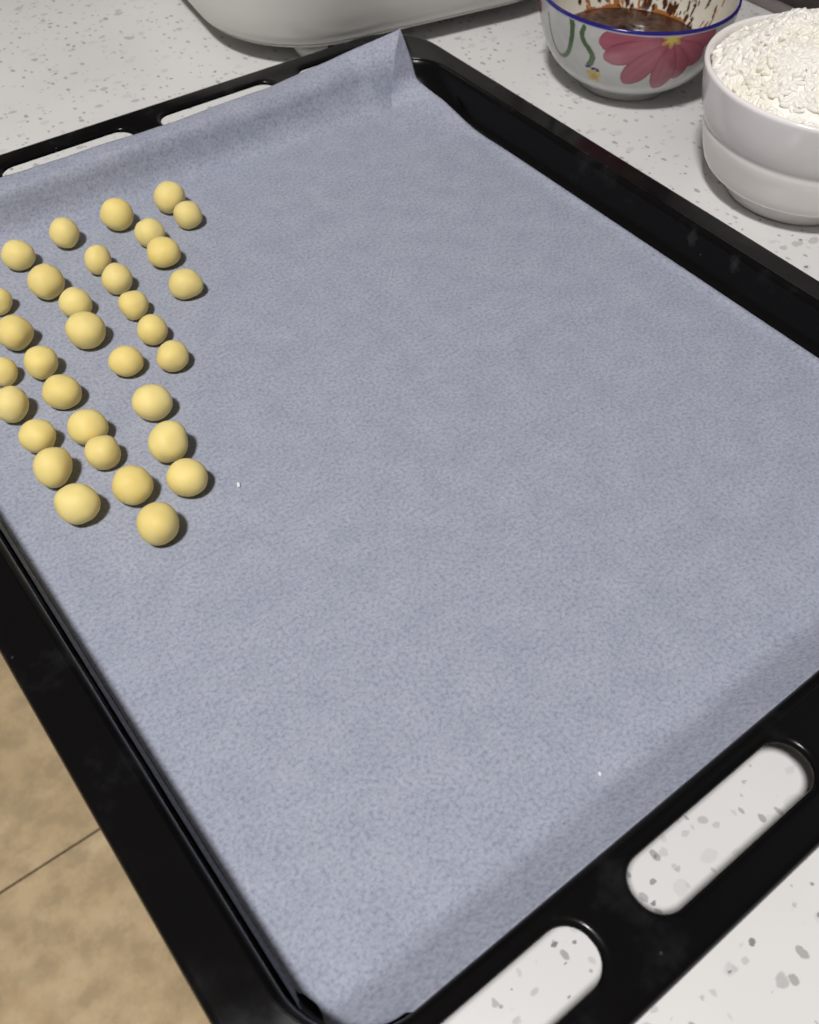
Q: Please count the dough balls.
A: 33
